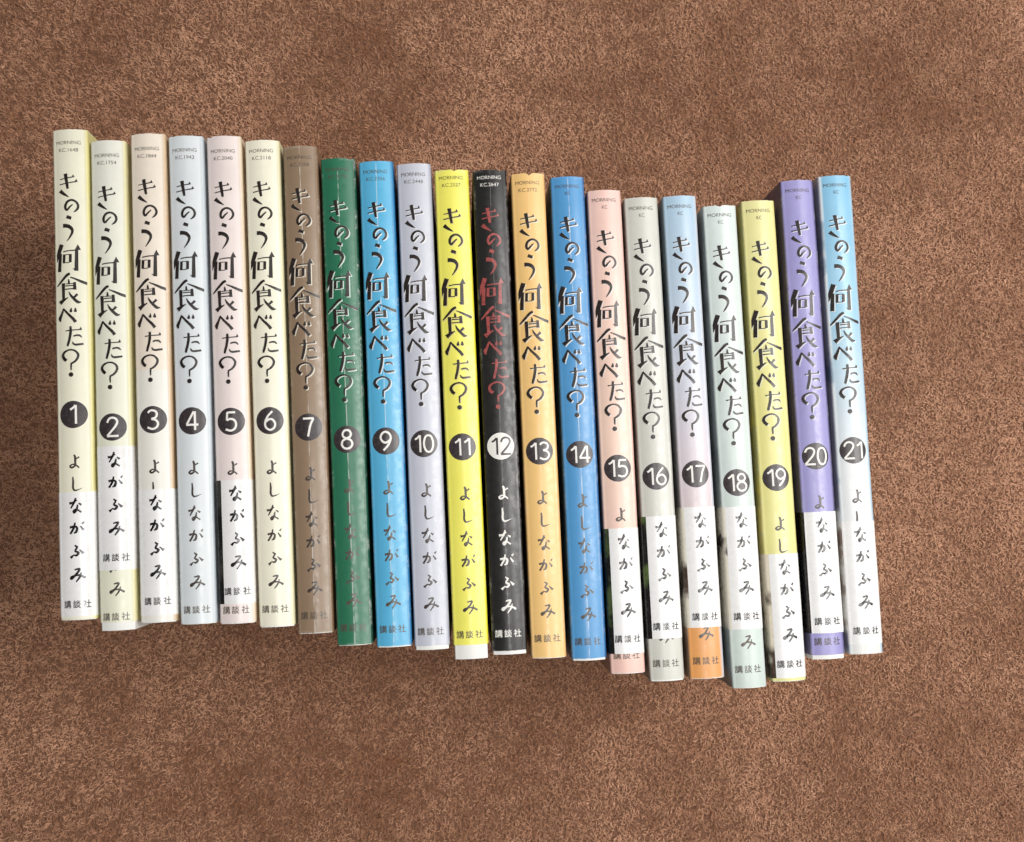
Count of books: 21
